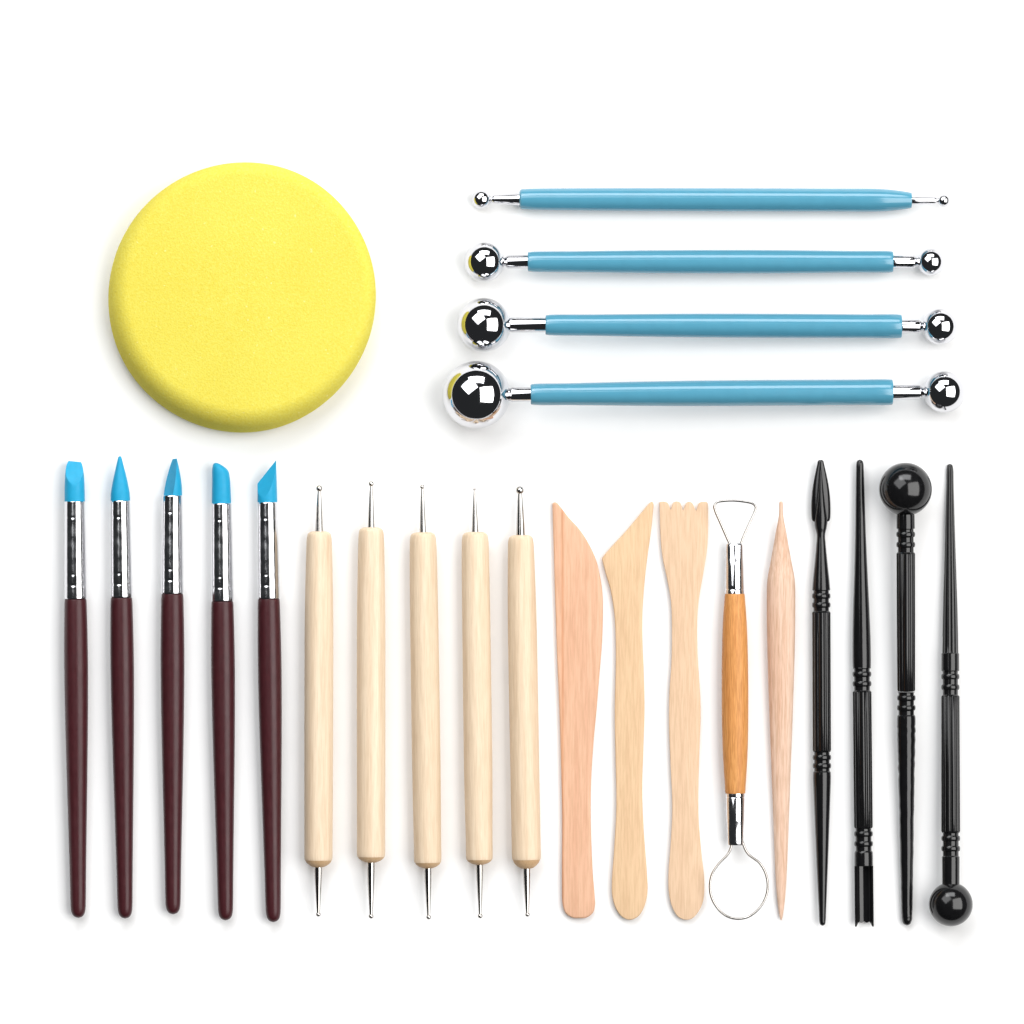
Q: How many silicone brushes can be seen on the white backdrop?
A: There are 5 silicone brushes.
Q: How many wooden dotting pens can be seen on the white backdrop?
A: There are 5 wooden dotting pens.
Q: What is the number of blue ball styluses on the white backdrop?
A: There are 4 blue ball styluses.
